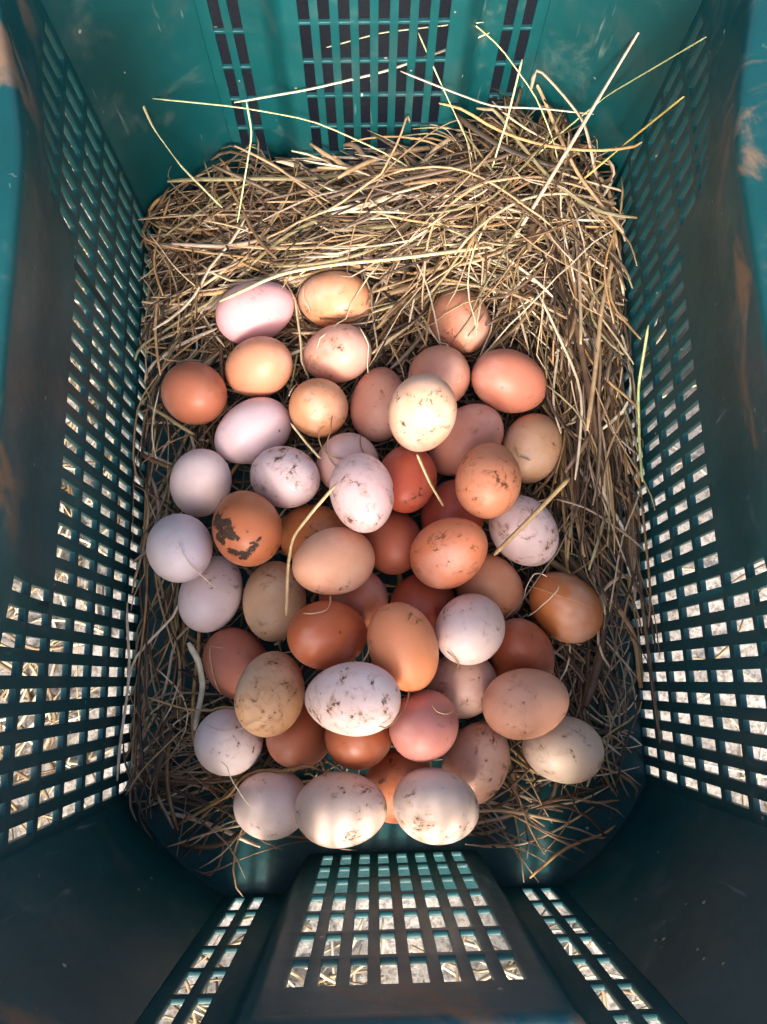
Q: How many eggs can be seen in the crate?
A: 53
